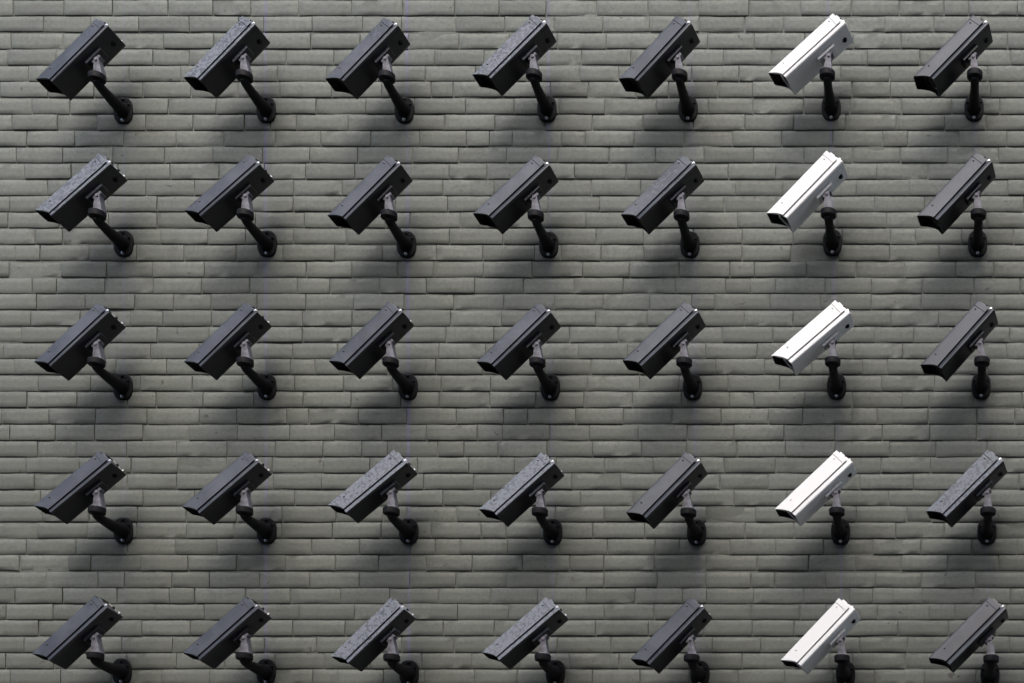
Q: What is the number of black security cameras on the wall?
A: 30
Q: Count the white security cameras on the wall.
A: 5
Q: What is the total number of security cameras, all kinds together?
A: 35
